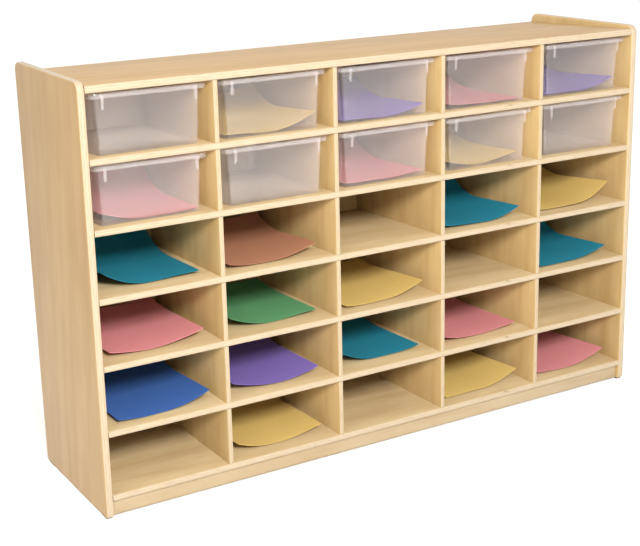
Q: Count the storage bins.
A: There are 10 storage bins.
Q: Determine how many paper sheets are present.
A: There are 22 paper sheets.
